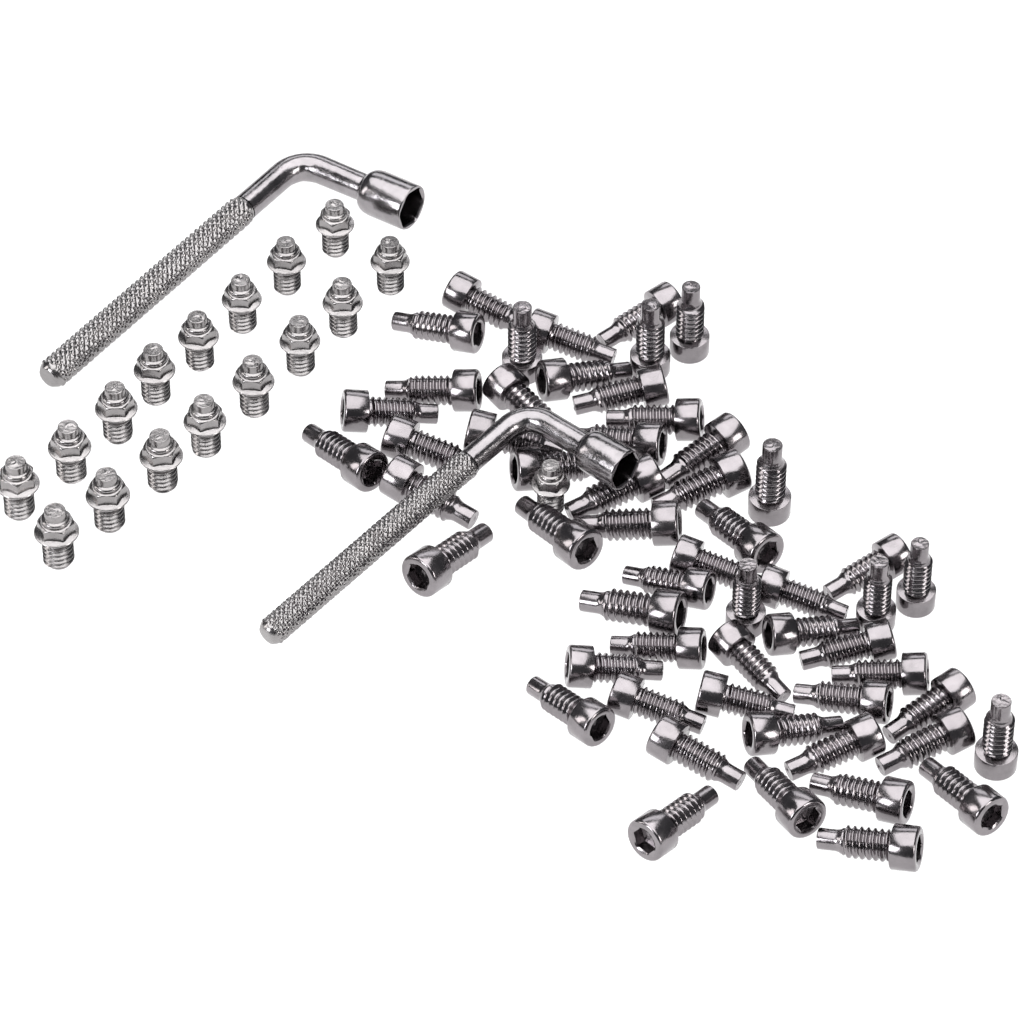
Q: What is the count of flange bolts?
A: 17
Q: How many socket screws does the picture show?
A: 56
